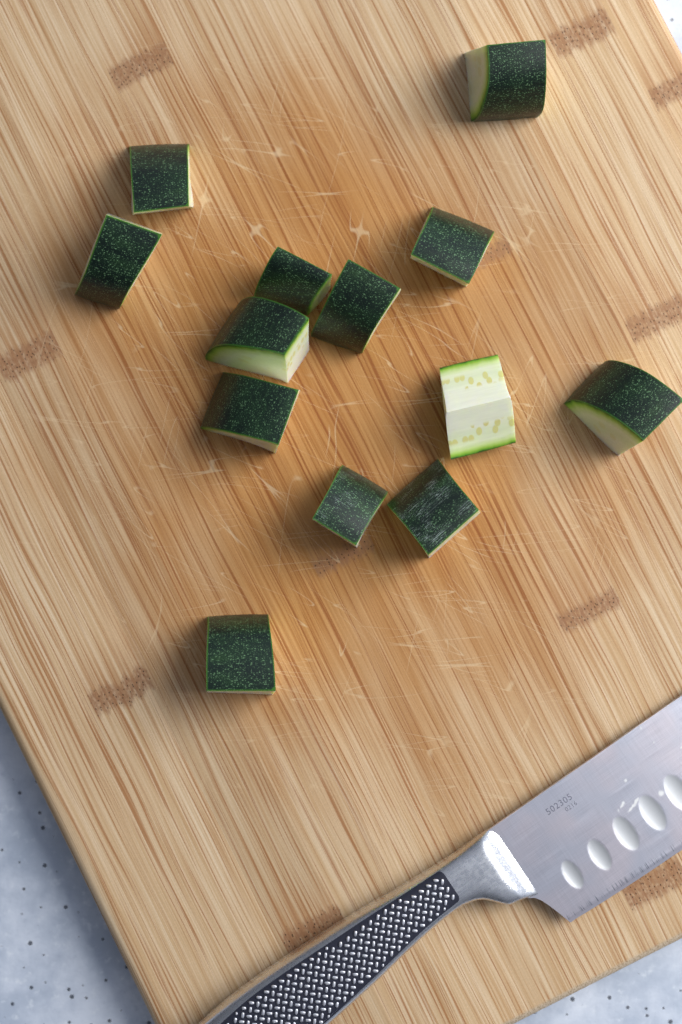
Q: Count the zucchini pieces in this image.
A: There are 13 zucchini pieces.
